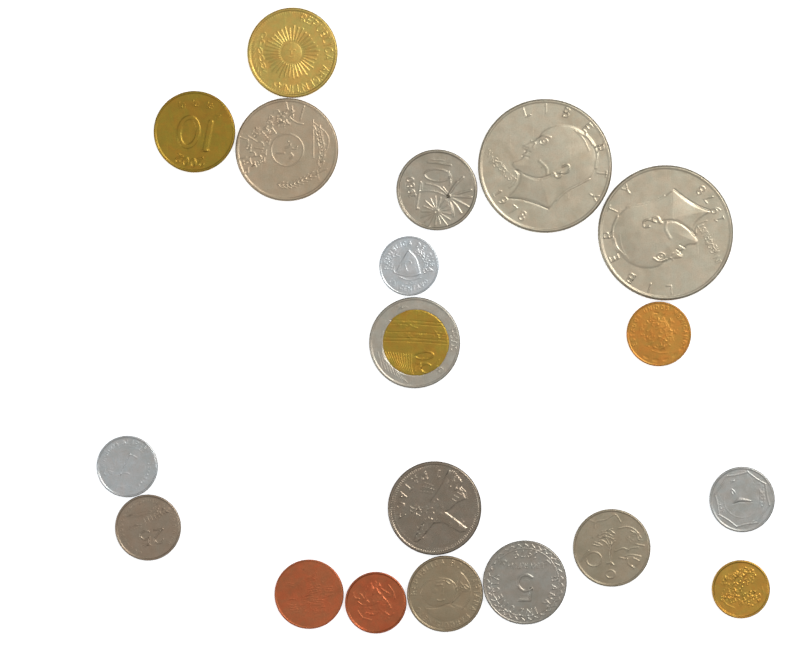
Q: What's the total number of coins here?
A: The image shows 19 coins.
